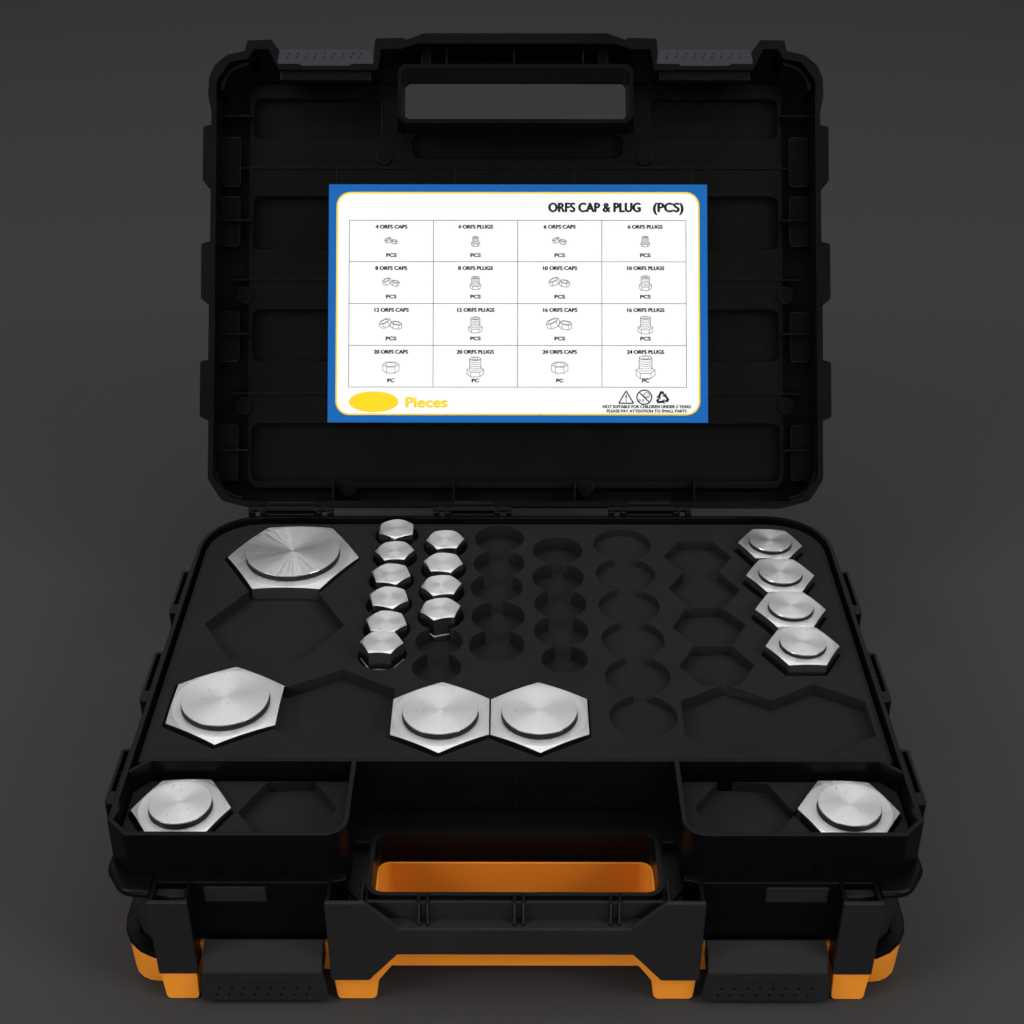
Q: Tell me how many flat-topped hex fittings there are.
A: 10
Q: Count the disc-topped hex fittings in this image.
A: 10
